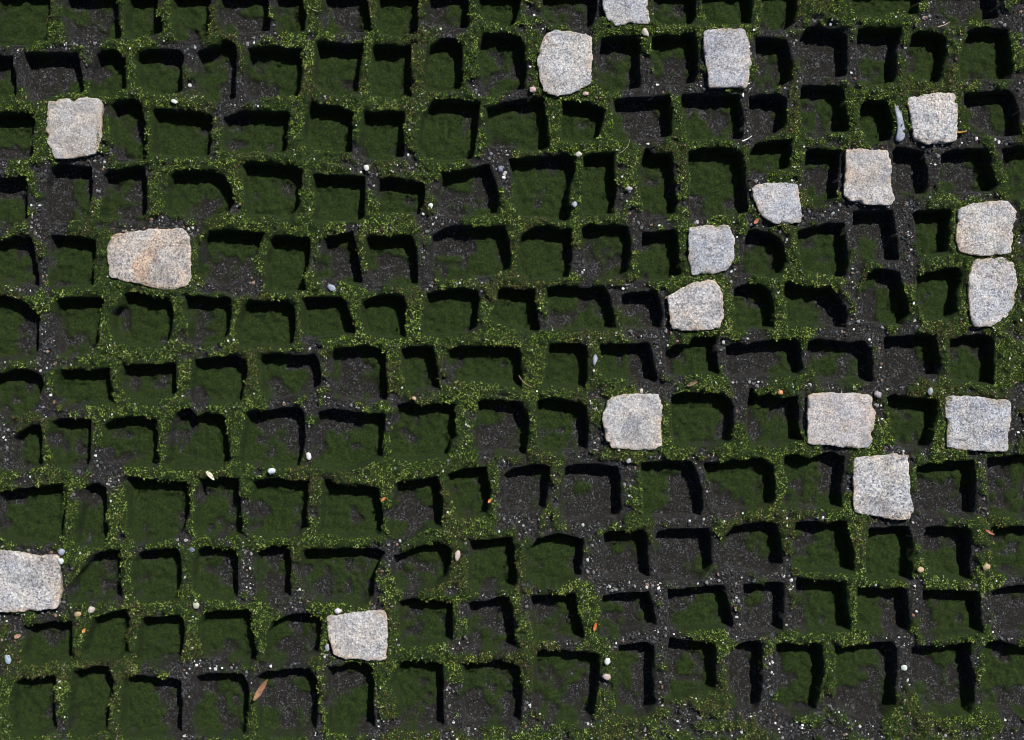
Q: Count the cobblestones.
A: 18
